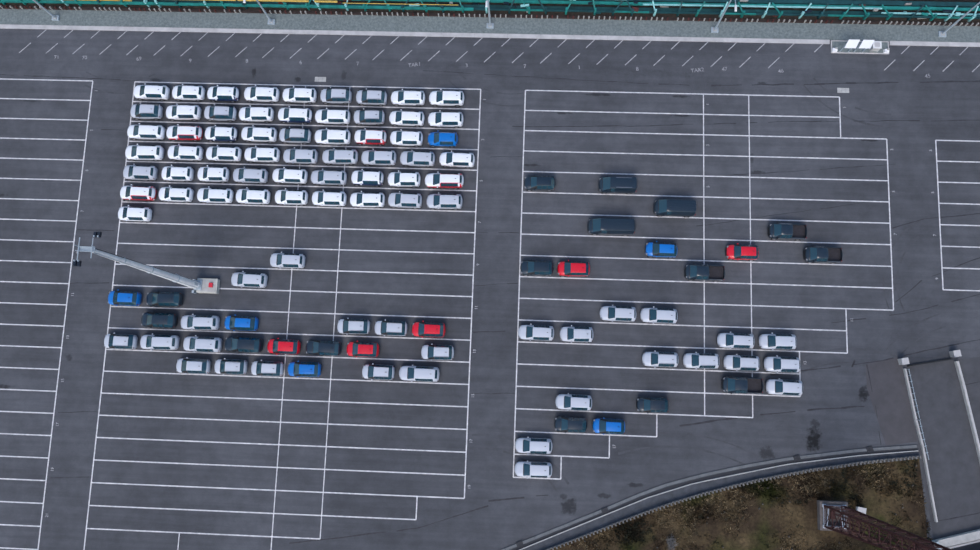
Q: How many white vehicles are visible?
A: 39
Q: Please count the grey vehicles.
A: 43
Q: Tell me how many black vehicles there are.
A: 15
